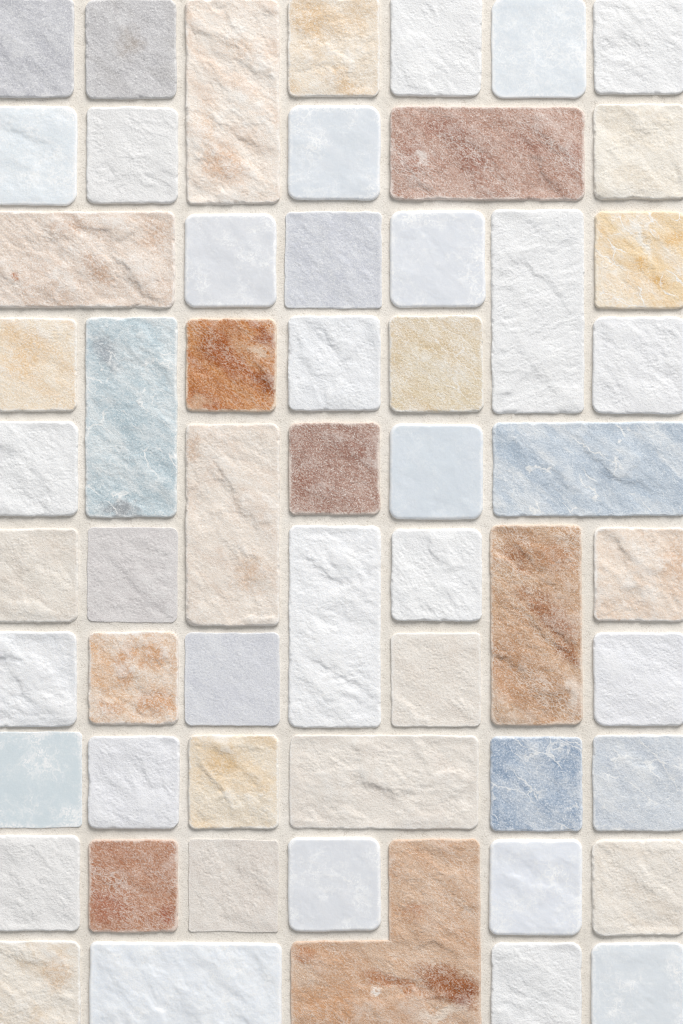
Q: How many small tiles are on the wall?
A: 45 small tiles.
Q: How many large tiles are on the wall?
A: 12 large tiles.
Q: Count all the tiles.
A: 57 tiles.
